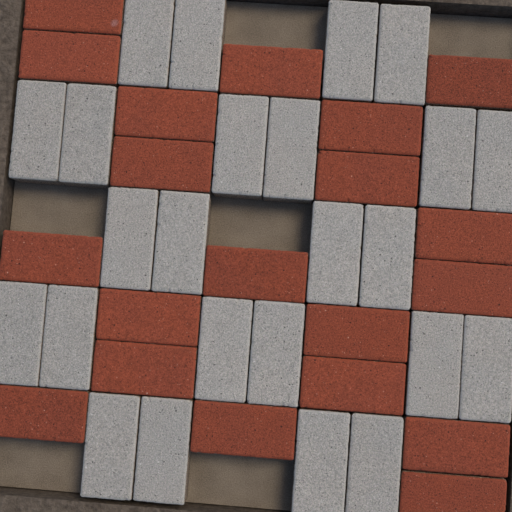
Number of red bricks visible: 20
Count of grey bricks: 24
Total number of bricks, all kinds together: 44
